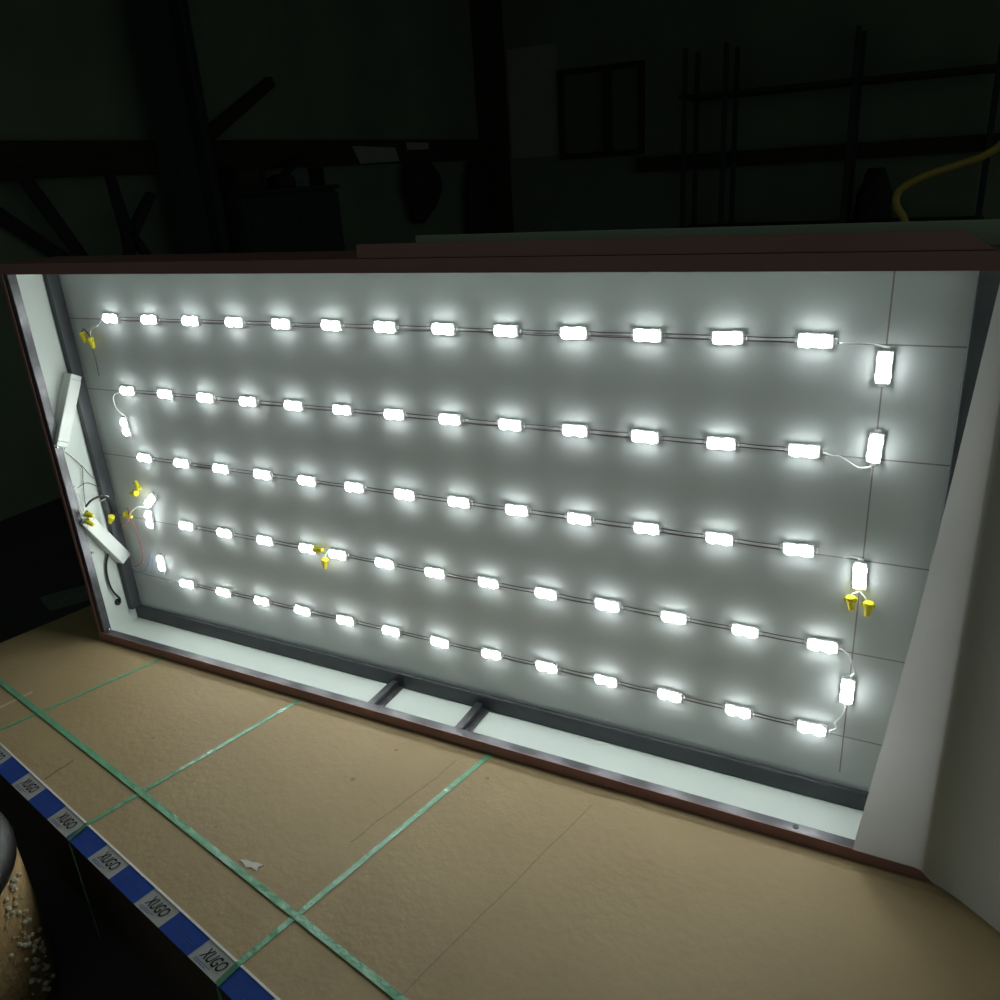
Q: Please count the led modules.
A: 73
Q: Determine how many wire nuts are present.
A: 12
